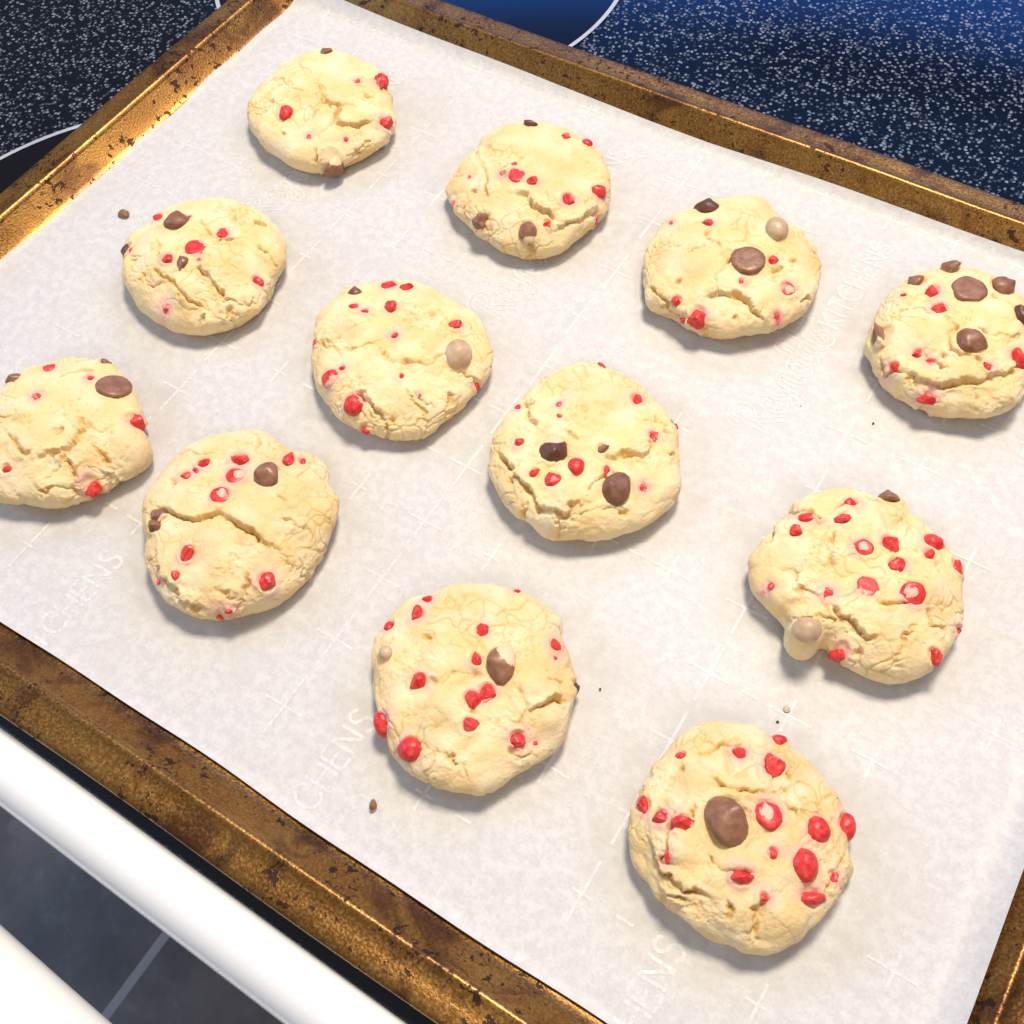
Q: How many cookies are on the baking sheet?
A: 12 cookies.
